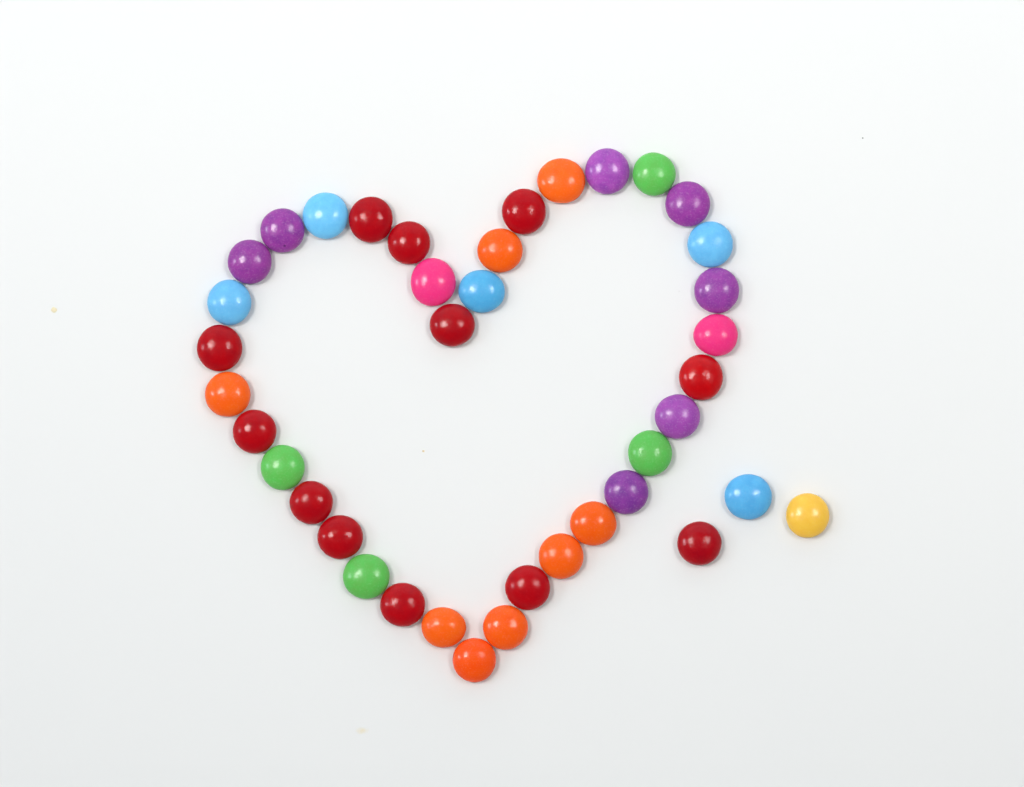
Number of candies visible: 39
